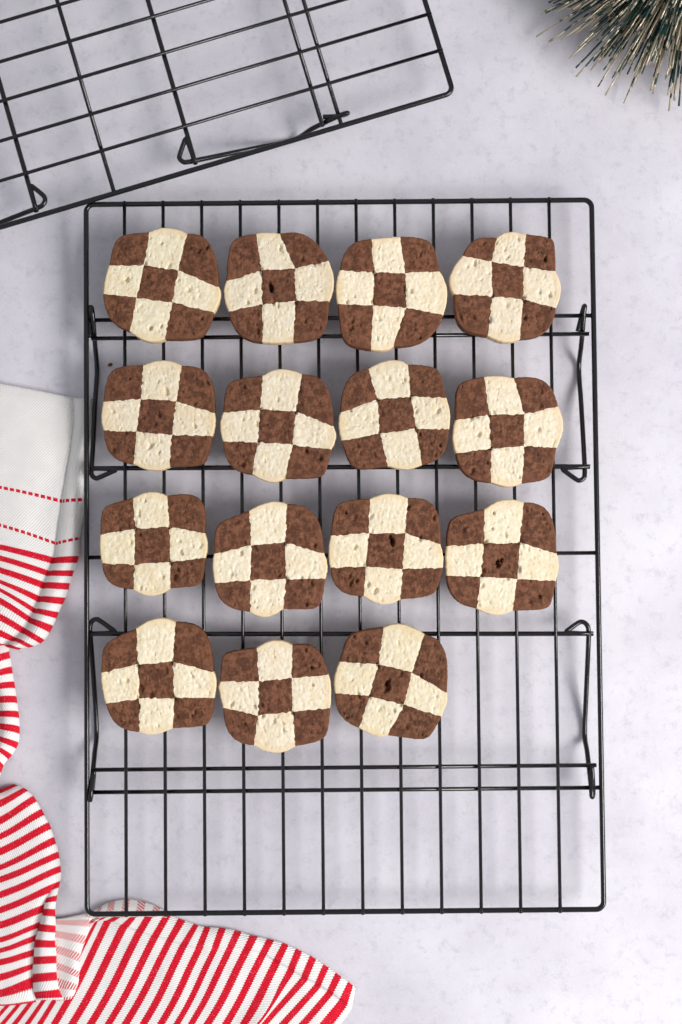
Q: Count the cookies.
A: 15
